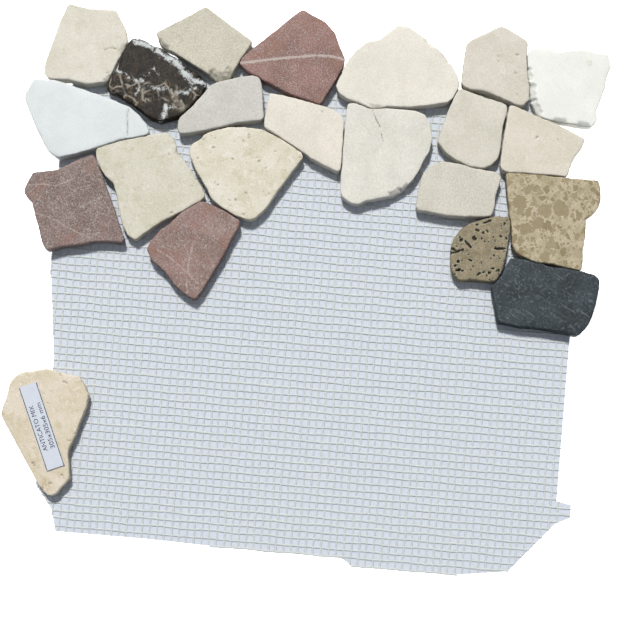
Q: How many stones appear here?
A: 22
